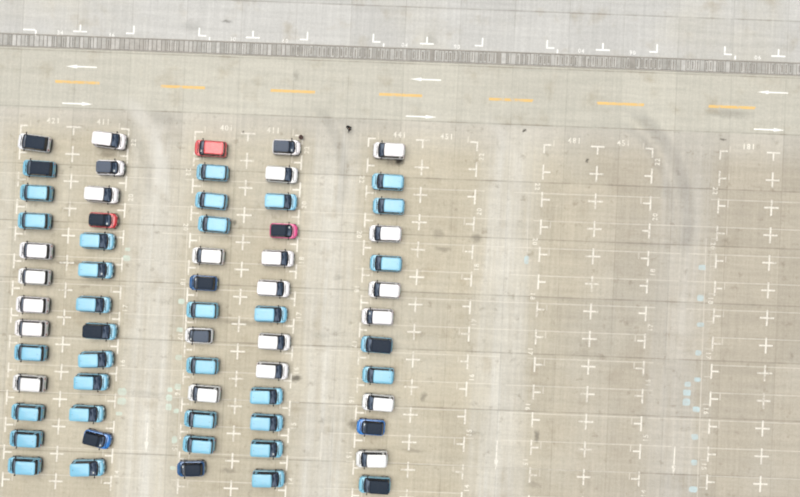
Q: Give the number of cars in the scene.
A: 65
